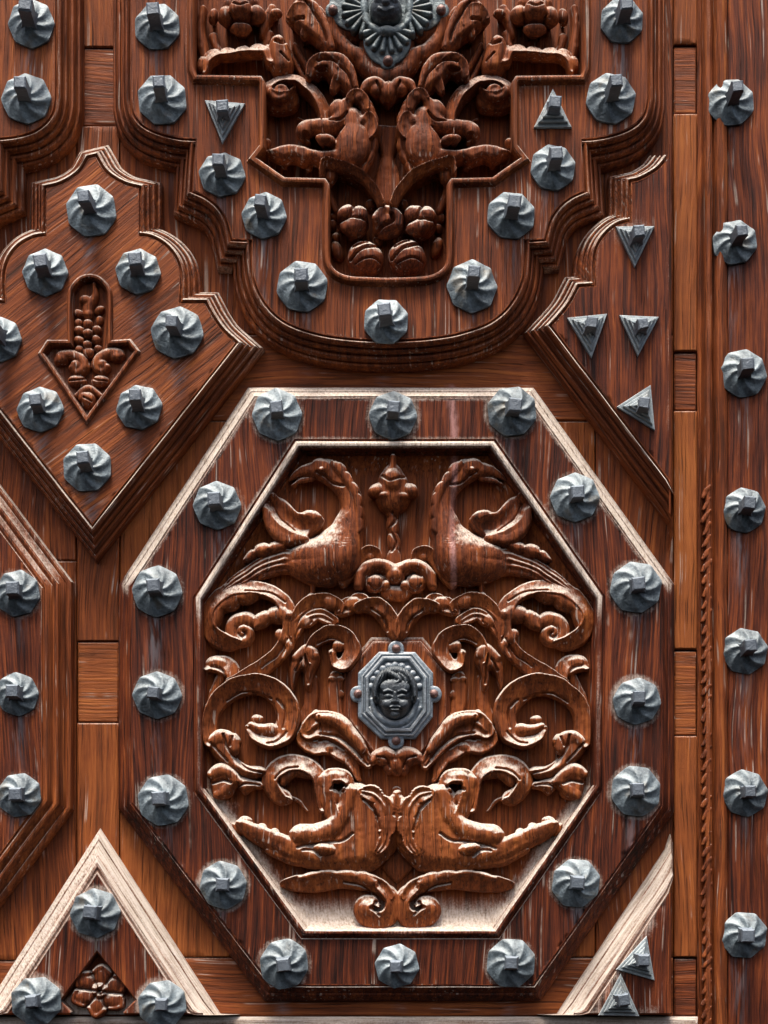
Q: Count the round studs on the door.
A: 50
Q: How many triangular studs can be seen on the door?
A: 8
